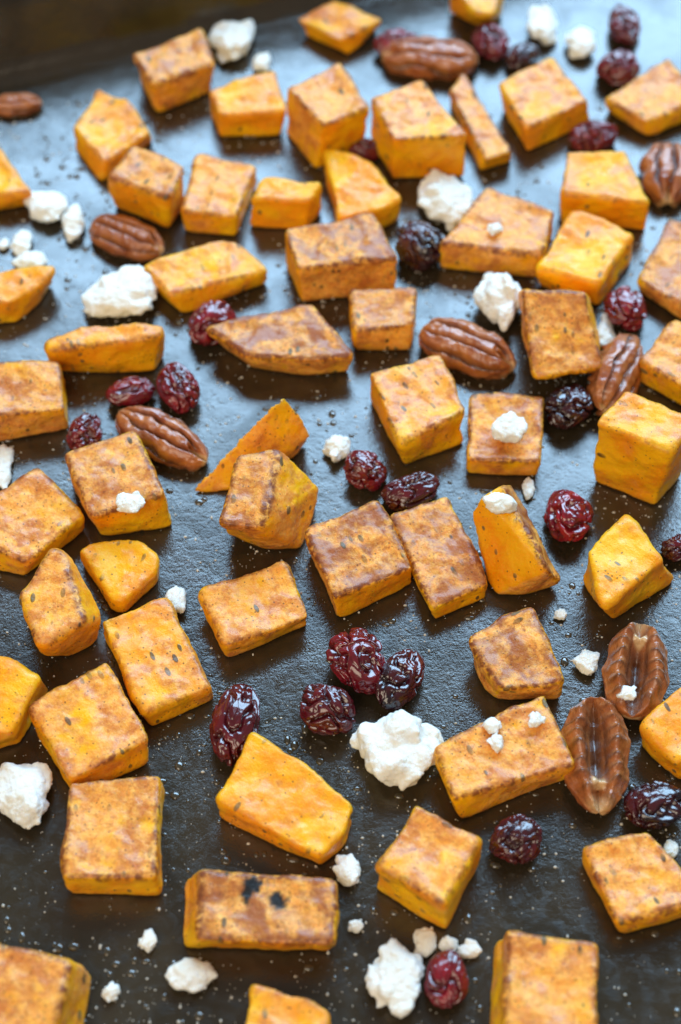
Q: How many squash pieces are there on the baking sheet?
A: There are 56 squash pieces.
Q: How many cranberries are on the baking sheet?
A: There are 25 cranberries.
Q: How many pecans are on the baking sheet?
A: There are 9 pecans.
